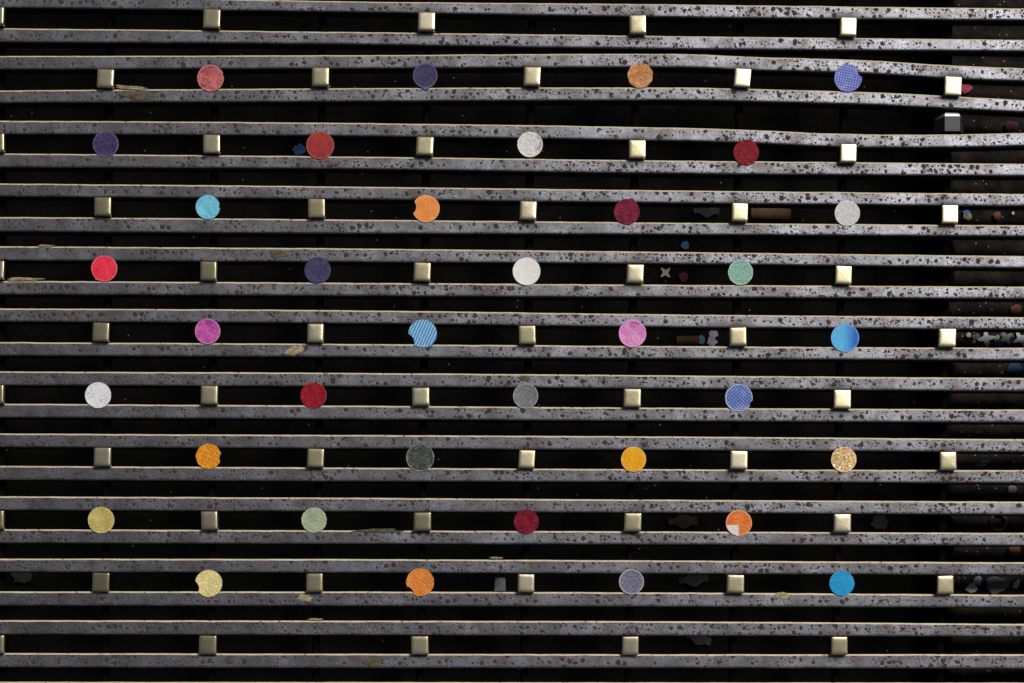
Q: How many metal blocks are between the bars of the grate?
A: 55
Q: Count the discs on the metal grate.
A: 36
